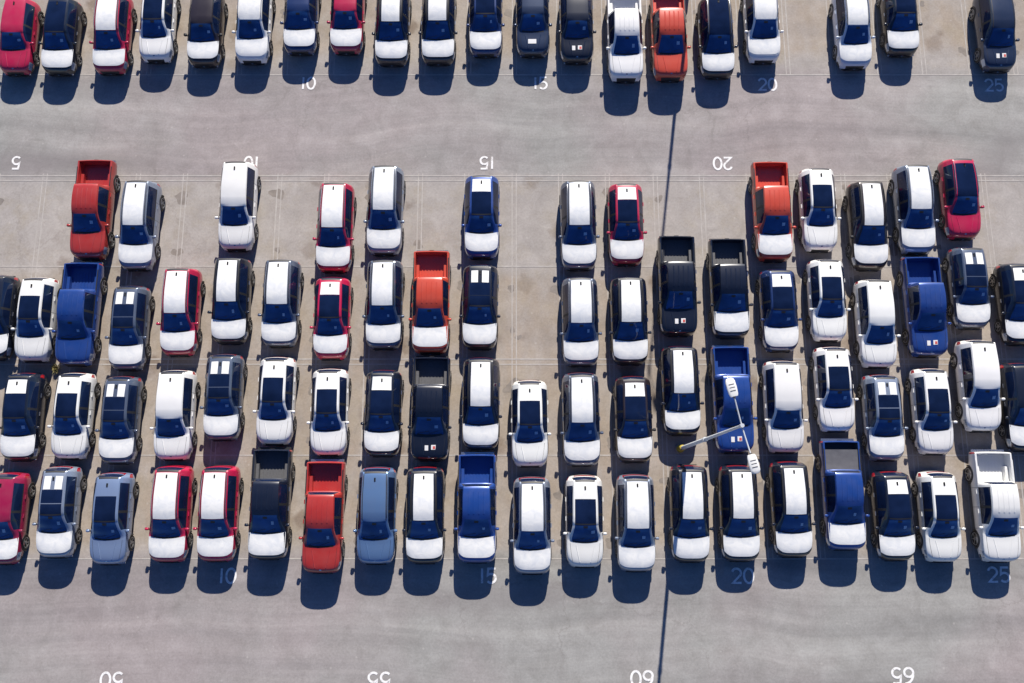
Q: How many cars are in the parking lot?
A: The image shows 79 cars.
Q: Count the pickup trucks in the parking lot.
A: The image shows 16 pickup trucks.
